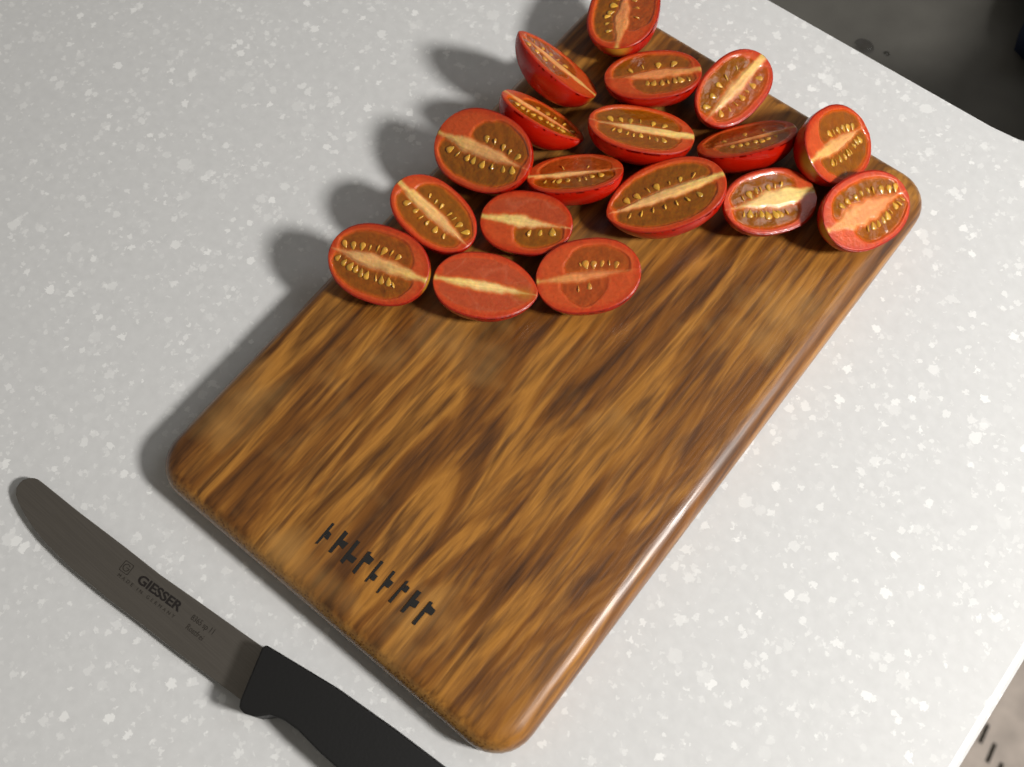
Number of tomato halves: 18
